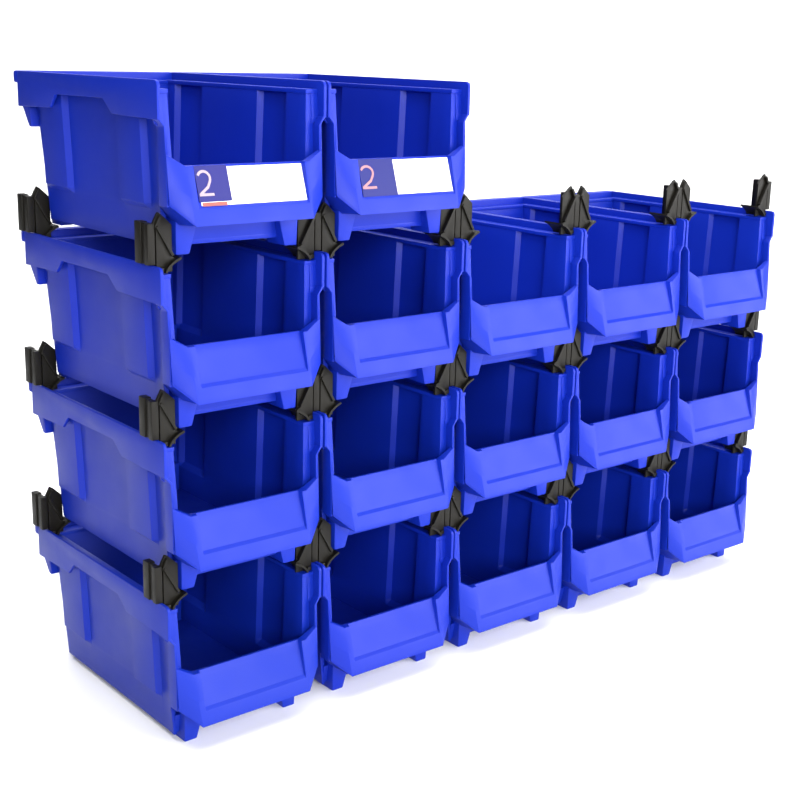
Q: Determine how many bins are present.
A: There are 17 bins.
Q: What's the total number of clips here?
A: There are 21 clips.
